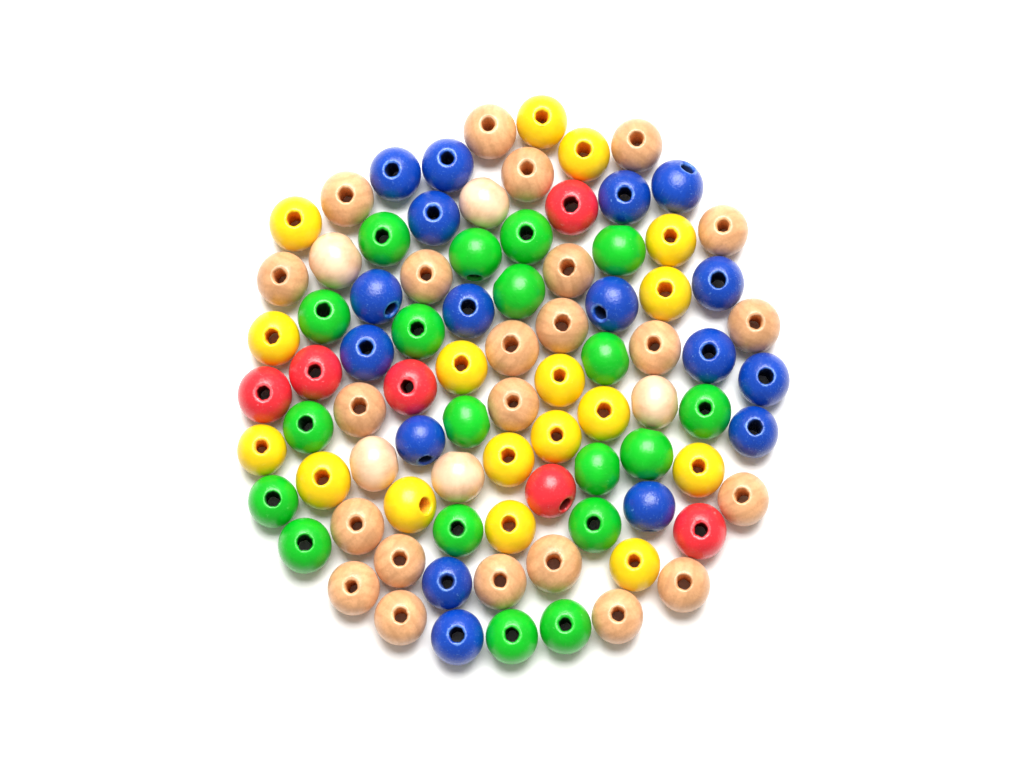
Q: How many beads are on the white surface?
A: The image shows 87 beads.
